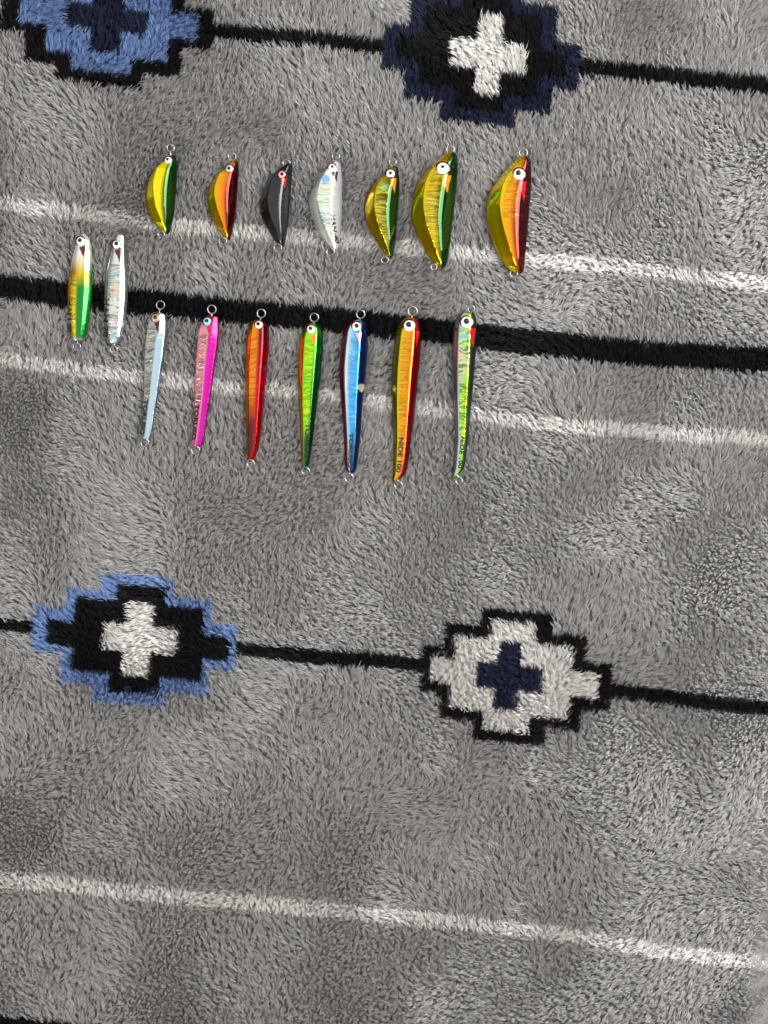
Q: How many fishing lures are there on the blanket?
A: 16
